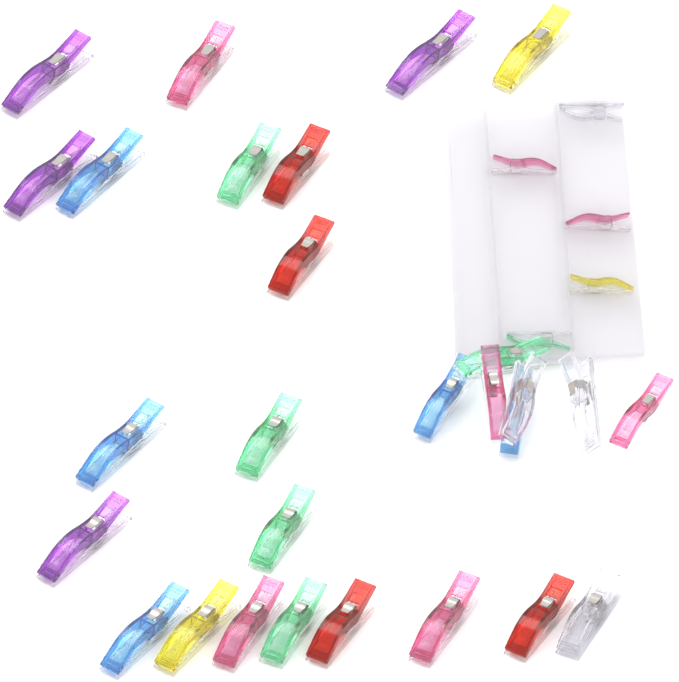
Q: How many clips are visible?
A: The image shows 33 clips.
